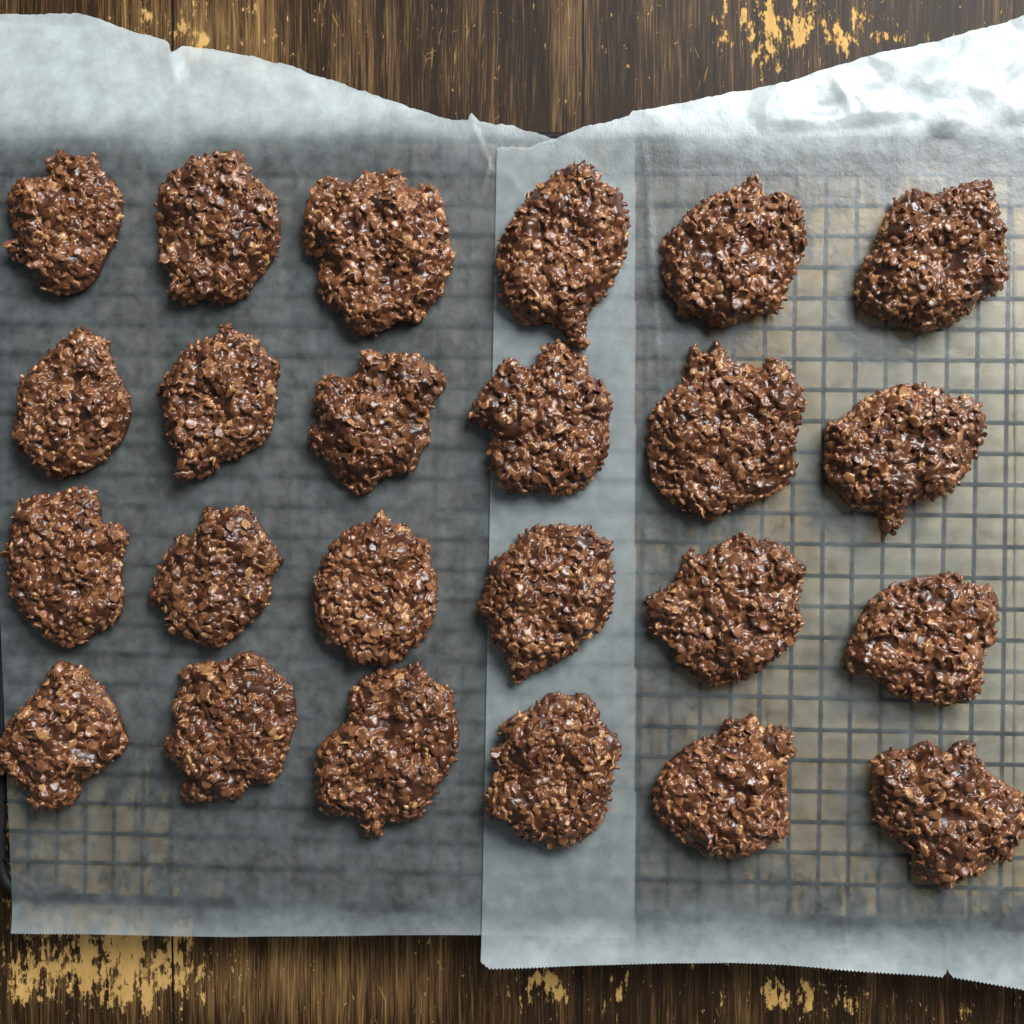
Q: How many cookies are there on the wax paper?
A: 24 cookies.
